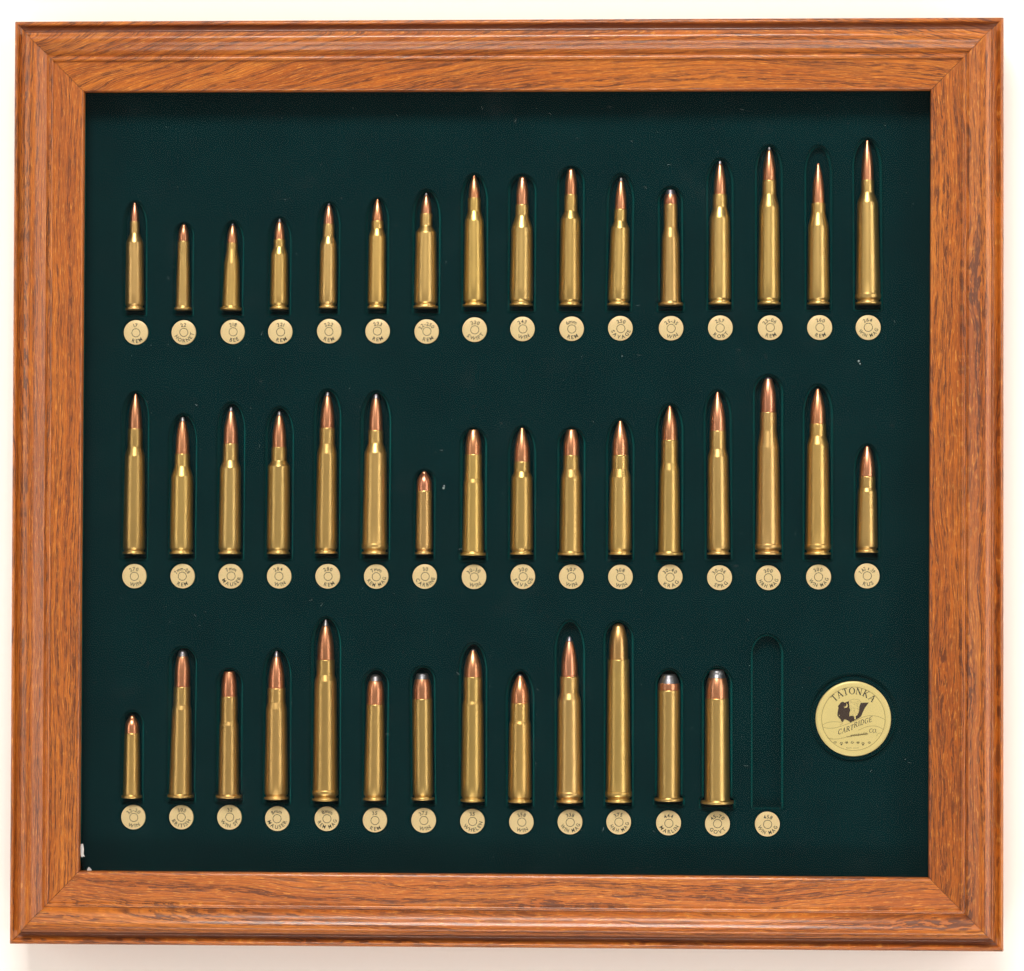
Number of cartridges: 45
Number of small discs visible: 46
